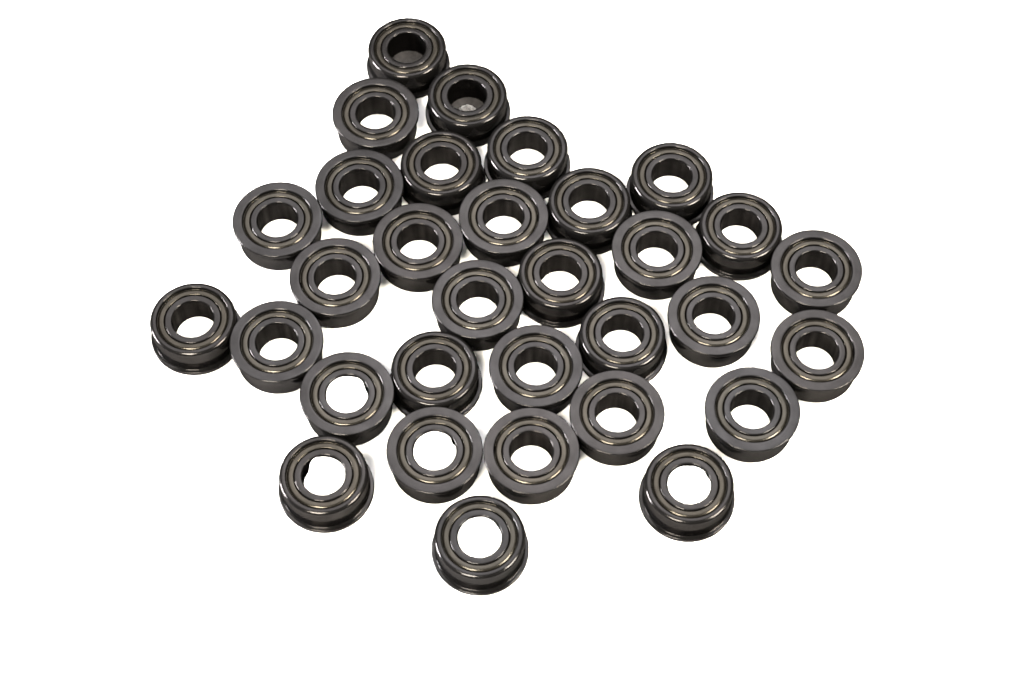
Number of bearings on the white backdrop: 32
